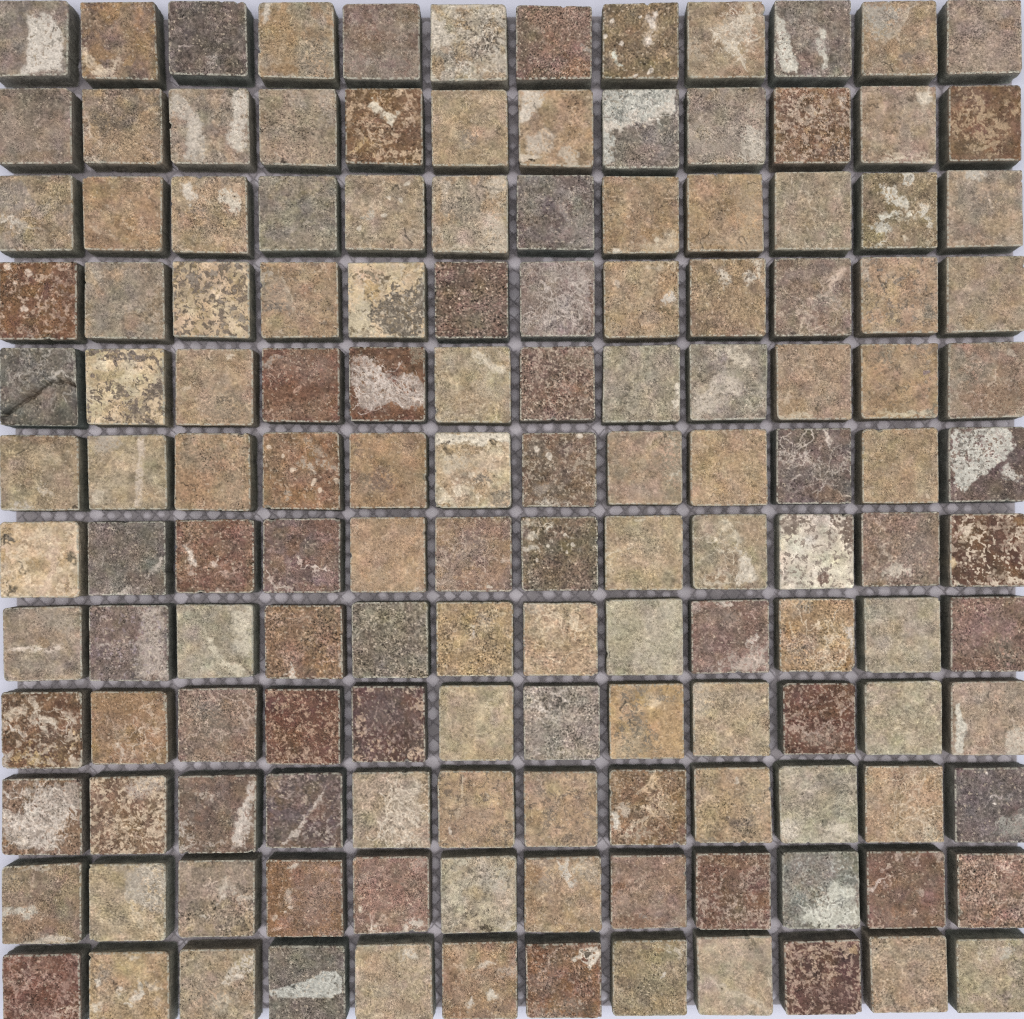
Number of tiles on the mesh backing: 144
